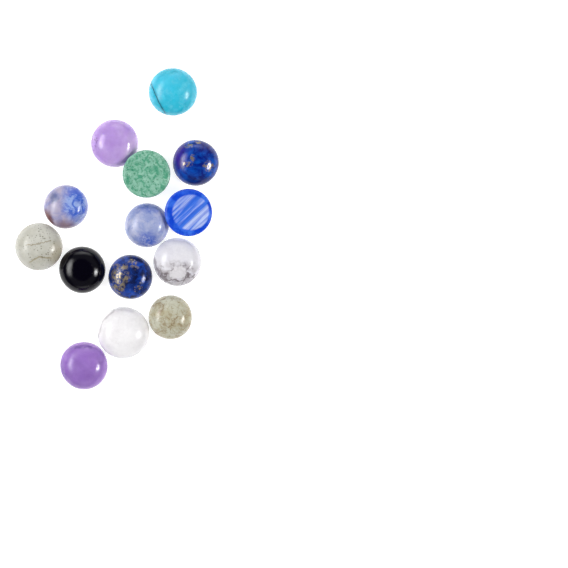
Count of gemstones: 14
